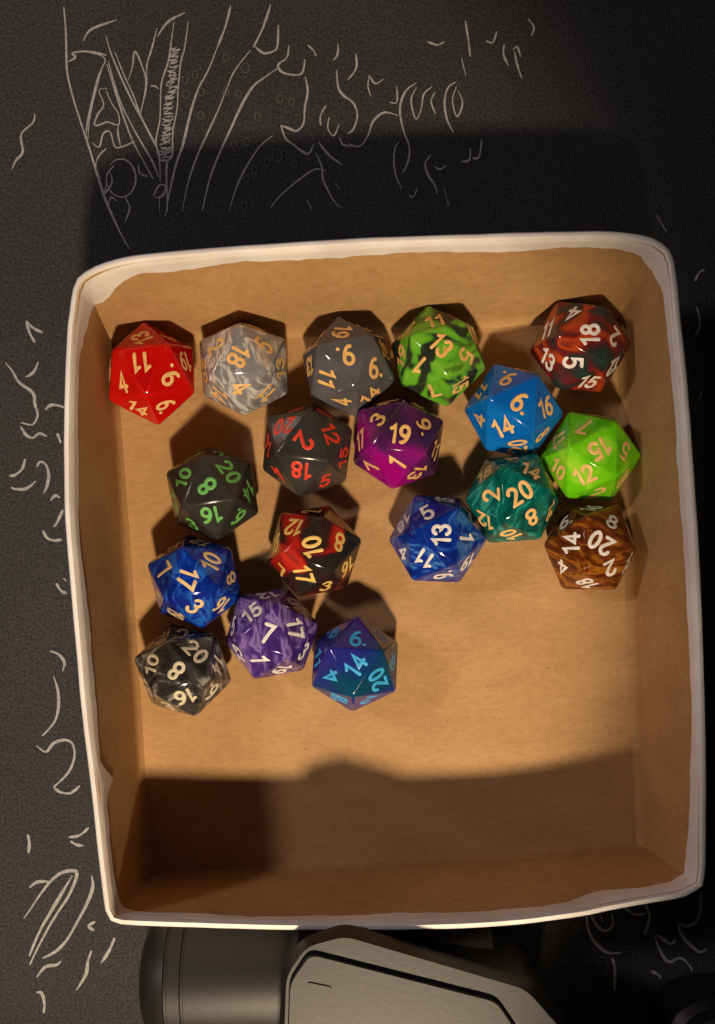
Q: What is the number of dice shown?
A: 18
